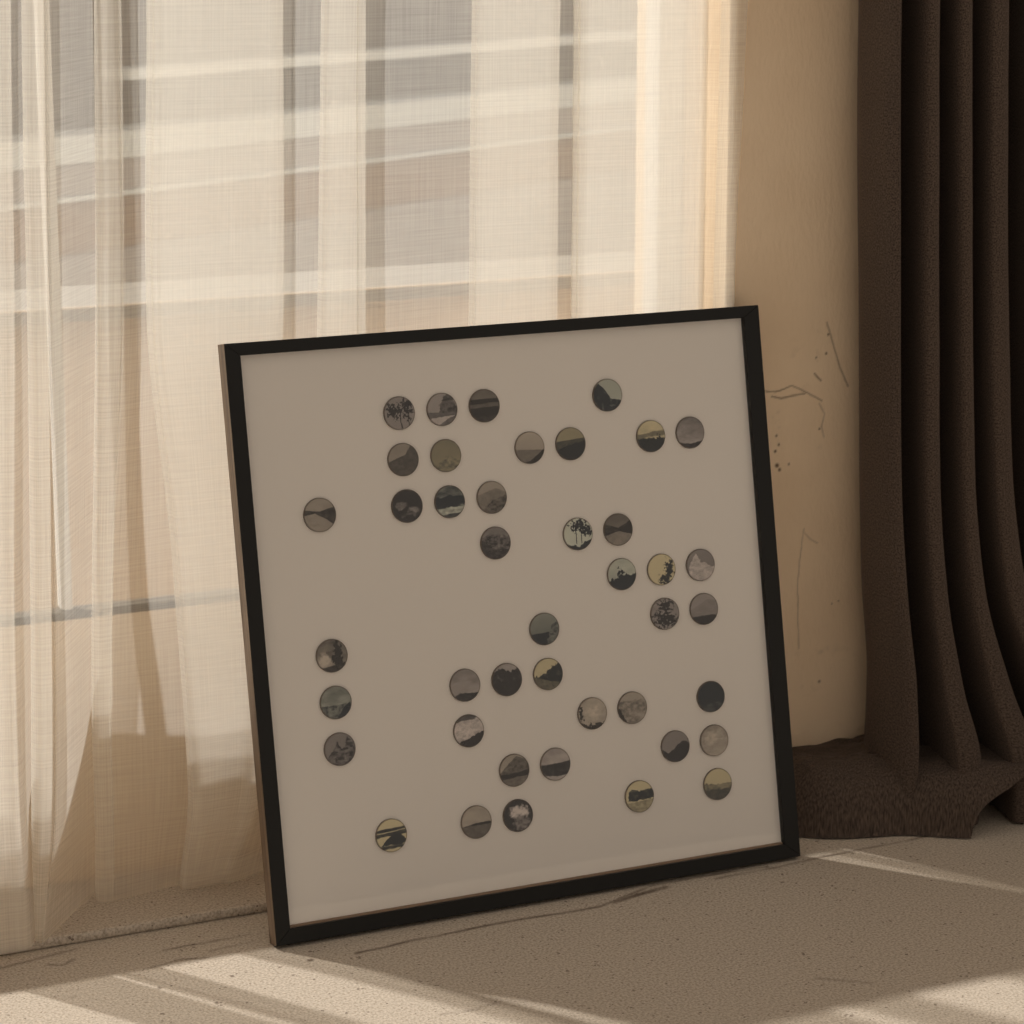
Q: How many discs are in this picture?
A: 42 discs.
